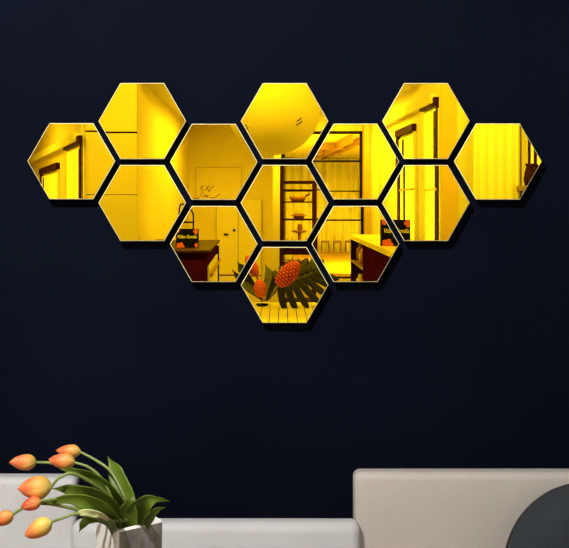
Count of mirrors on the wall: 13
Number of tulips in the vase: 7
